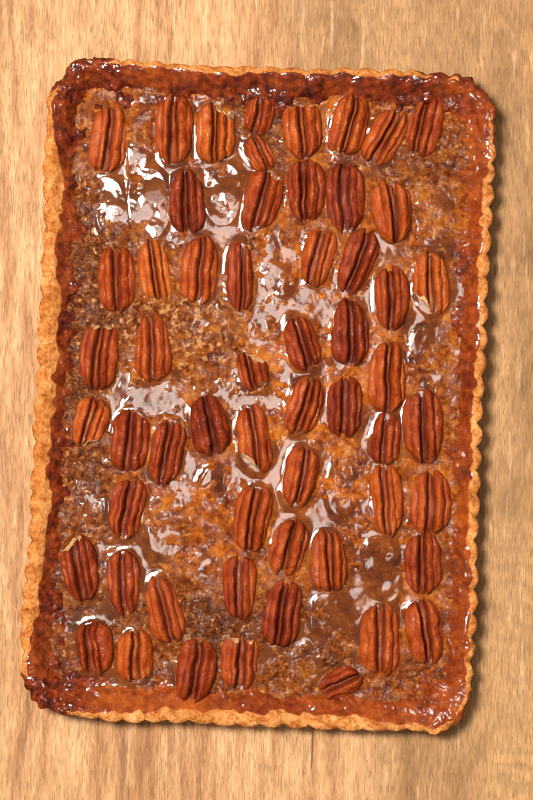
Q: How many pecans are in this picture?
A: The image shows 57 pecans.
